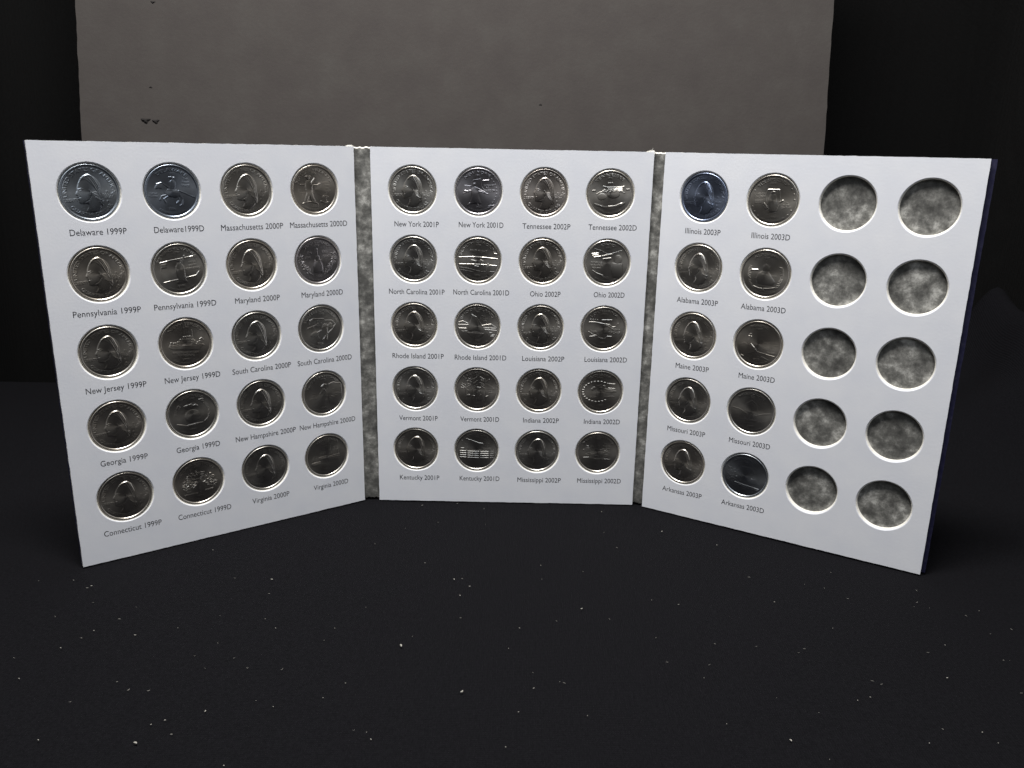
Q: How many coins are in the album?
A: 50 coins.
